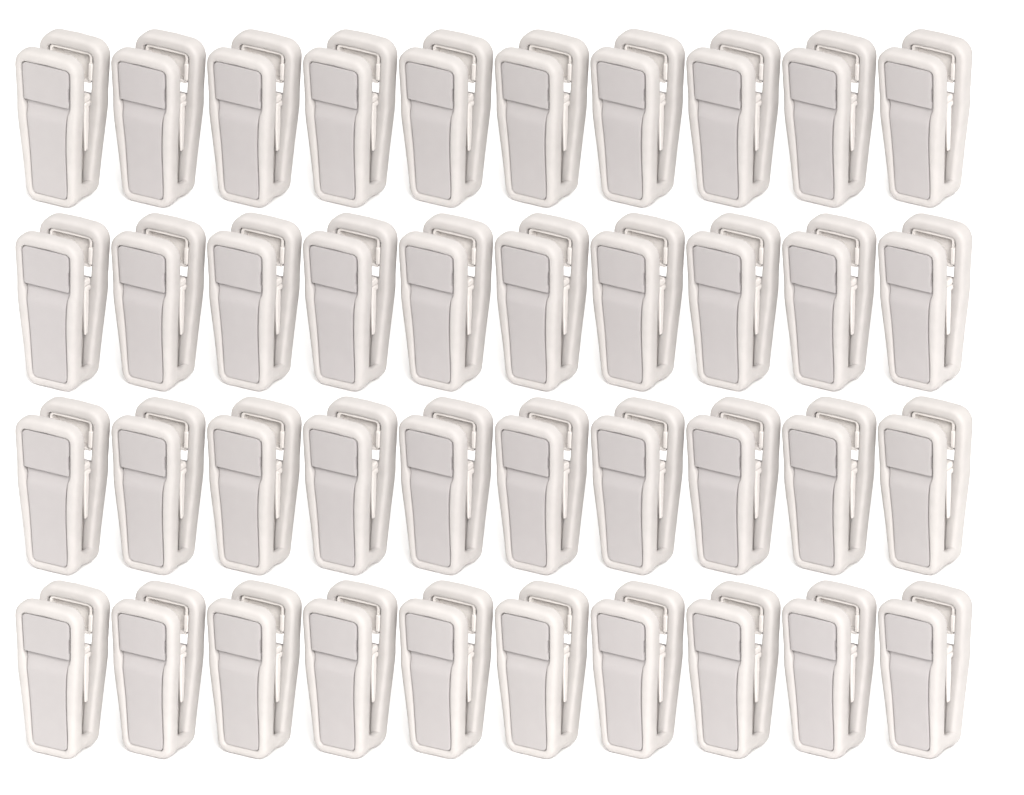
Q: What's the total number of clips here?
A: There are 40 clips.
